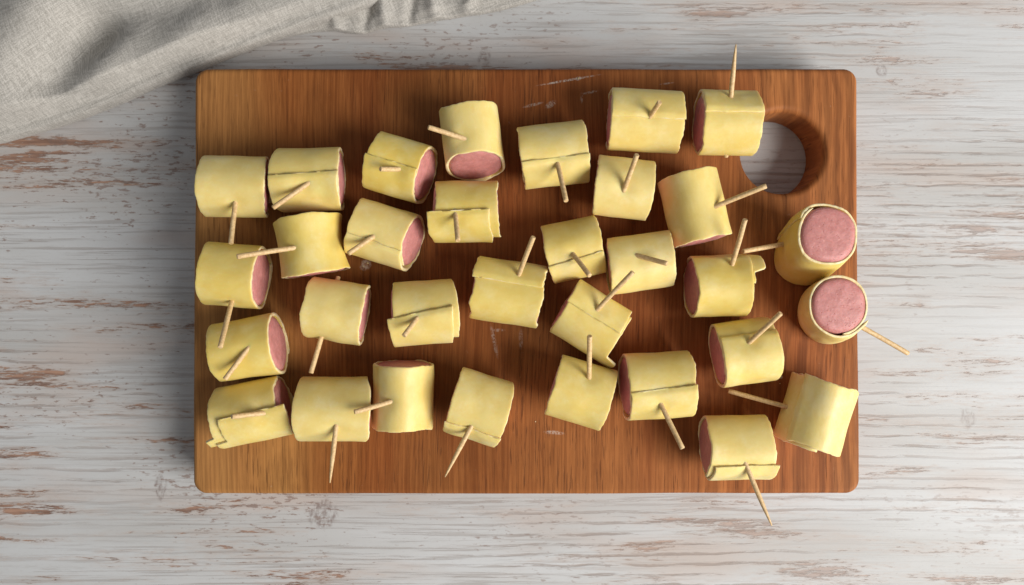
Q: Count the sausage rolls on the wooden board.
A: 32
